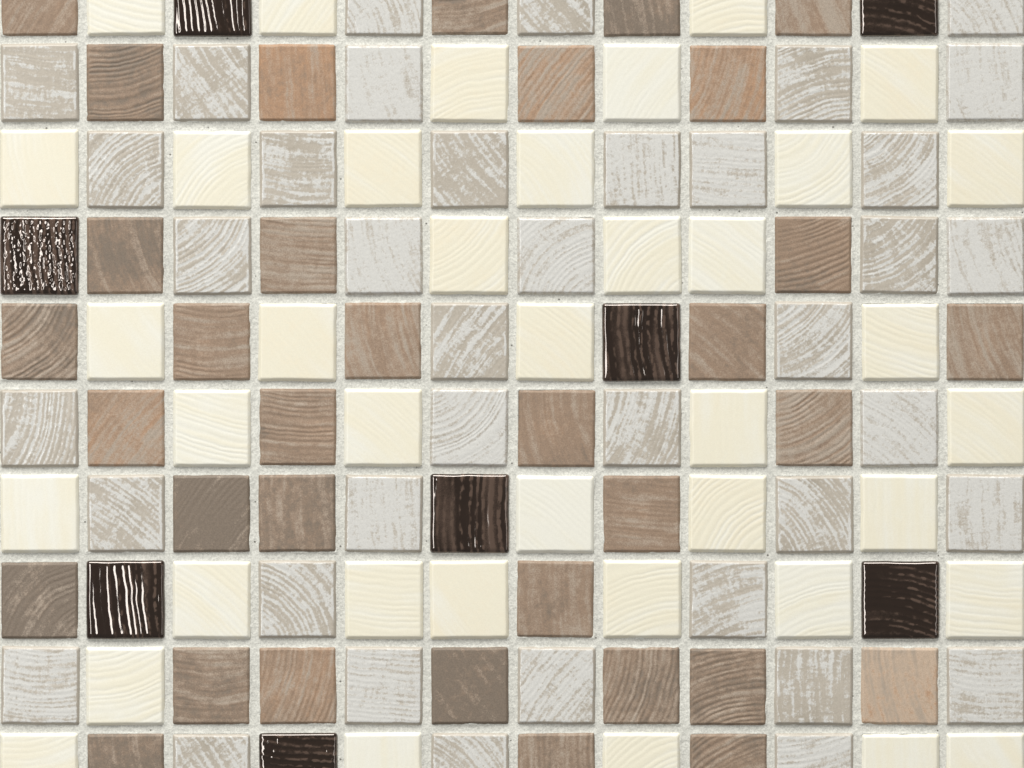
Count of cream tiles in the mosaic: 39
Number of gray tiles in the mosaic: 39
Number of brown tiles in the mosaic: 34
